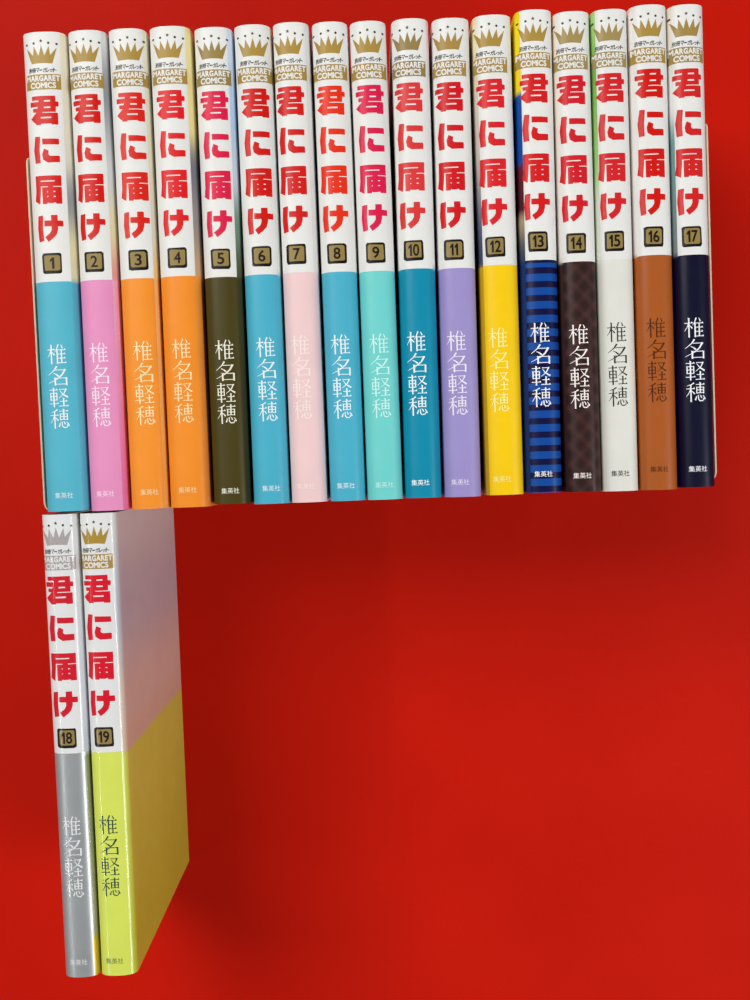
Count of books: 19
